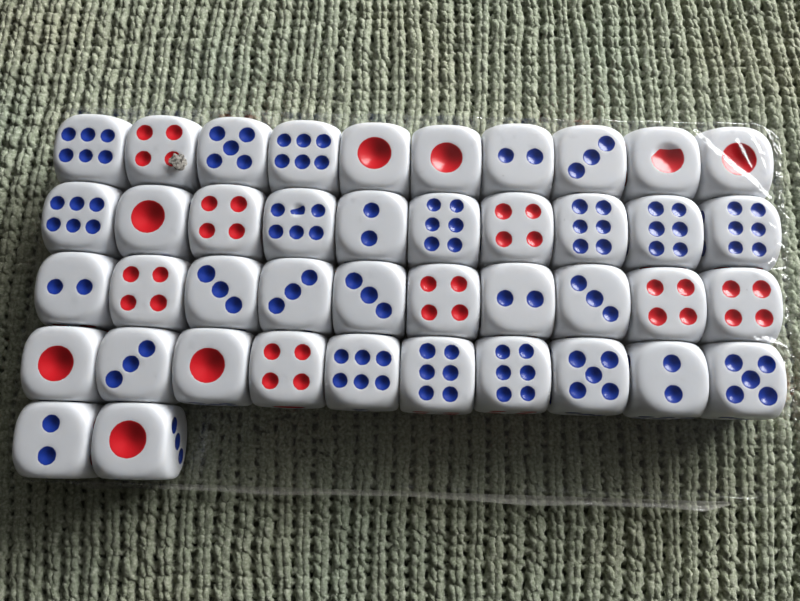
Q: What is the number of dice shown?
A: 42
